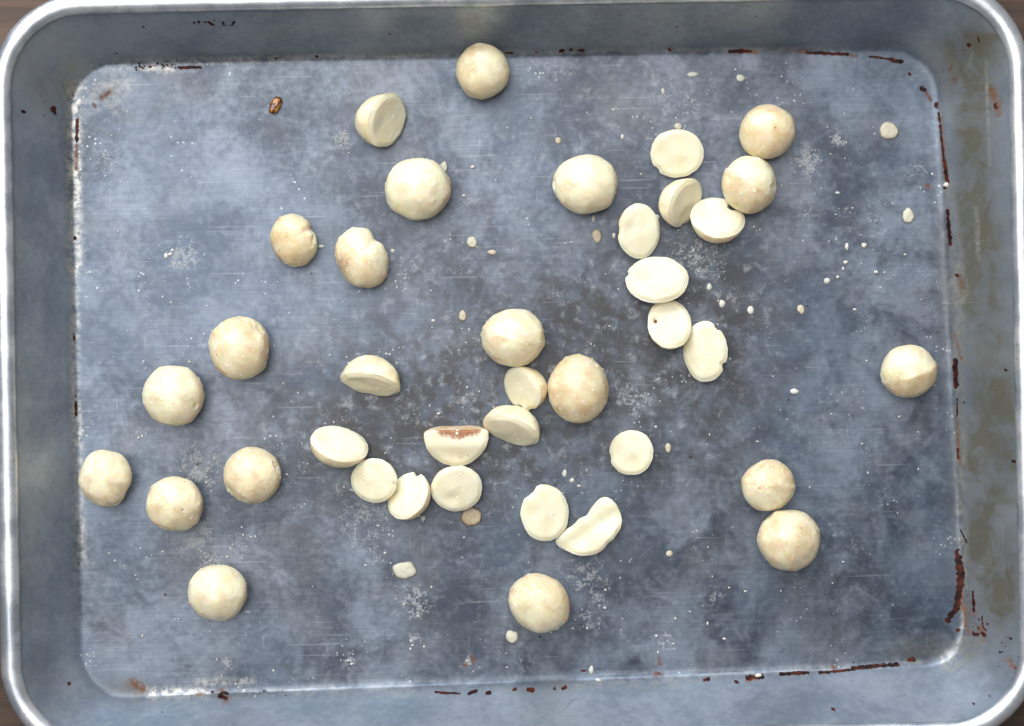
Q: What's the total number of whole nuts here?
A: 19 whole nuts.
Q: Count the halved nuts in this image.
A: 19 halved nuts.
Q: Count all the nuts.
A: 38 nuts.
